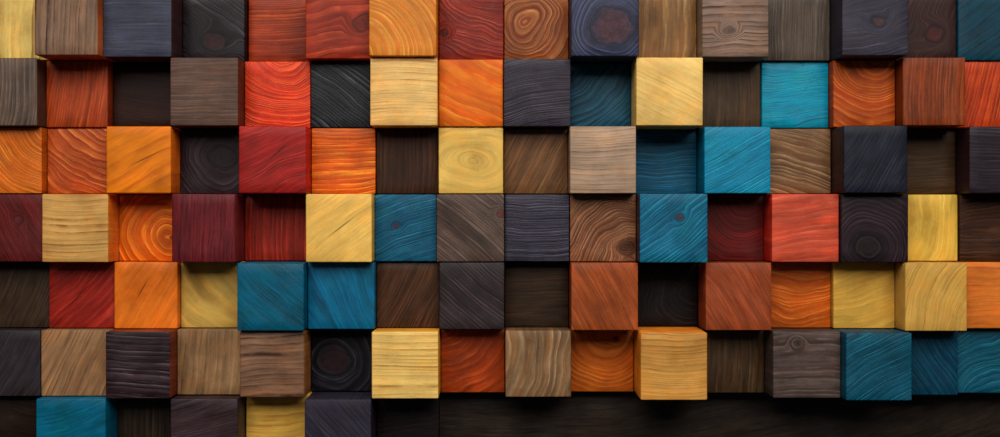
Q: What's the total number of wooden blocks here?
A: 103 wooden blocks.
